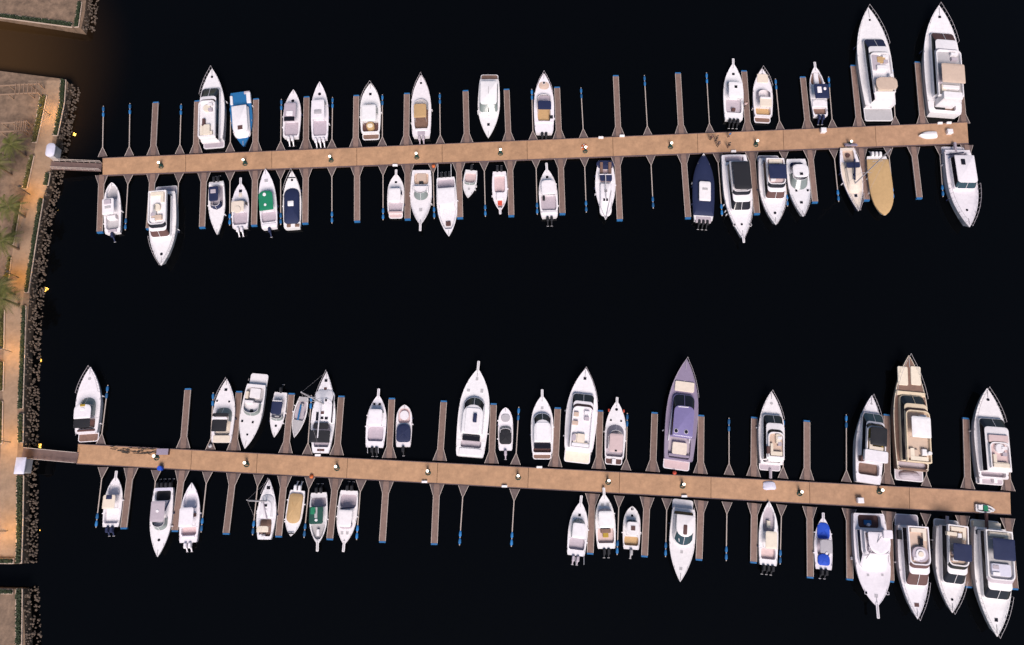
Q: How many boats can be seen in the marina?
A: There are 70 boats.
